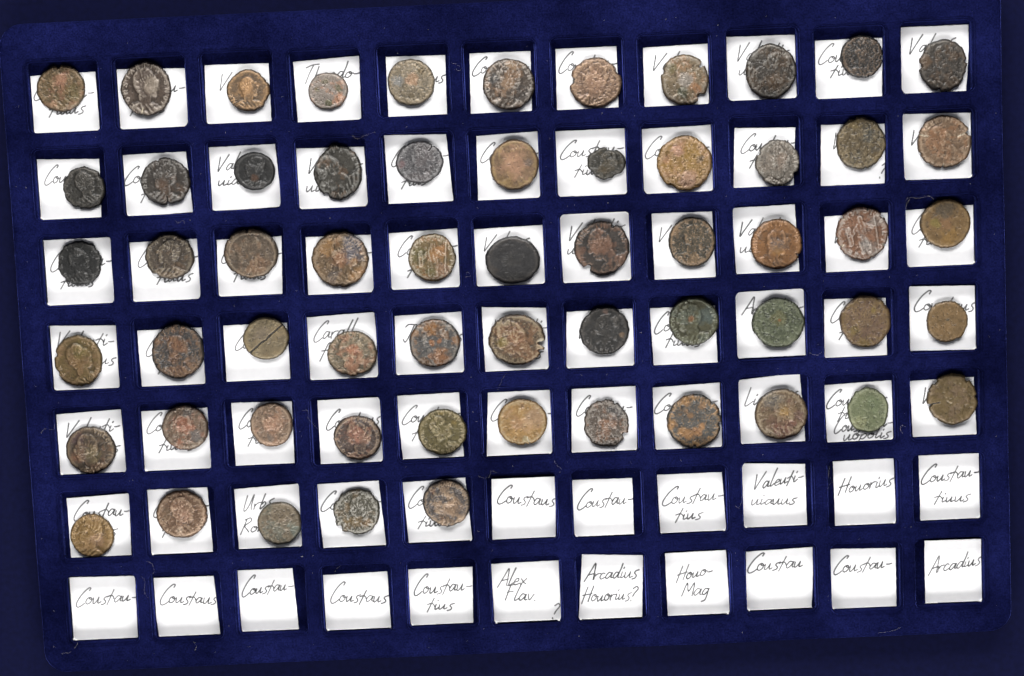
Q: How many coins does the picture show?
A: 60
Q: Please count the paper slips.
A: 77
